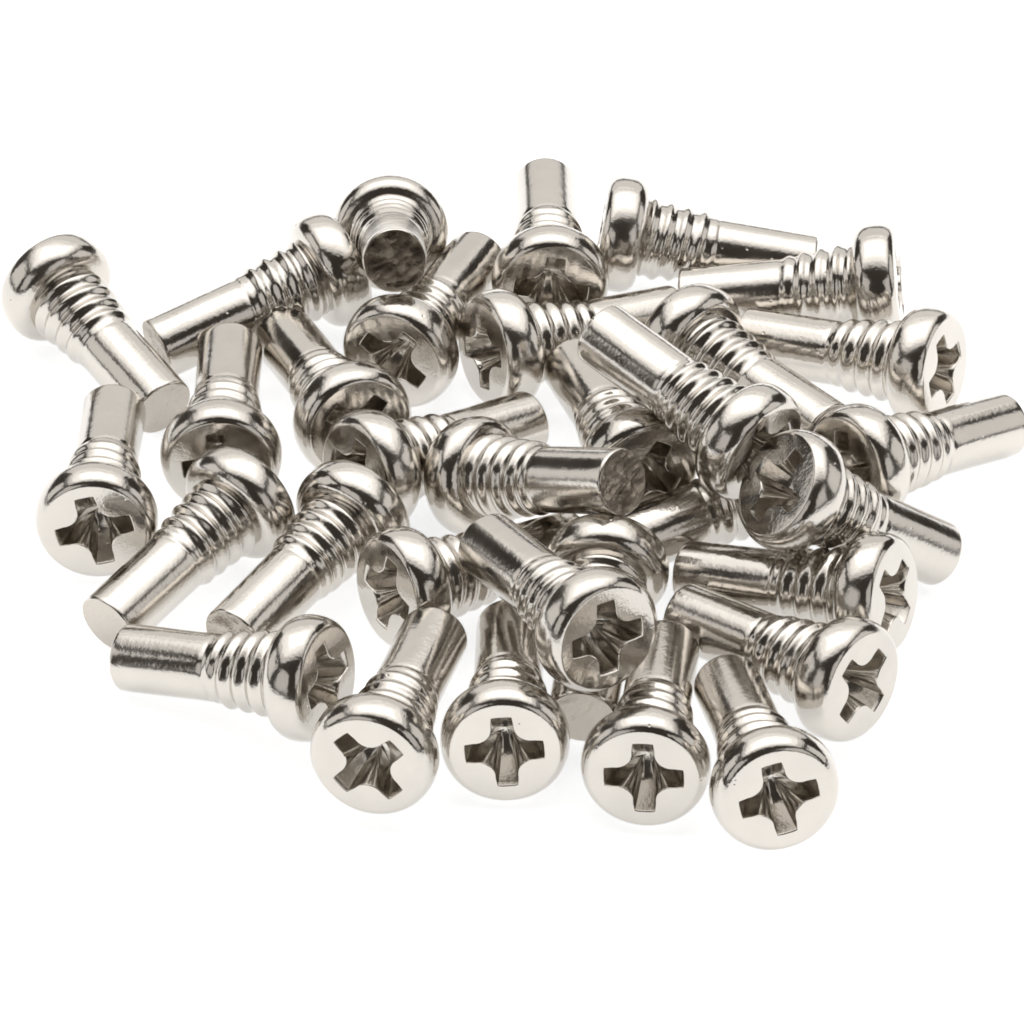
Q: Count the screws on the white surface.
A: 32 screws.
